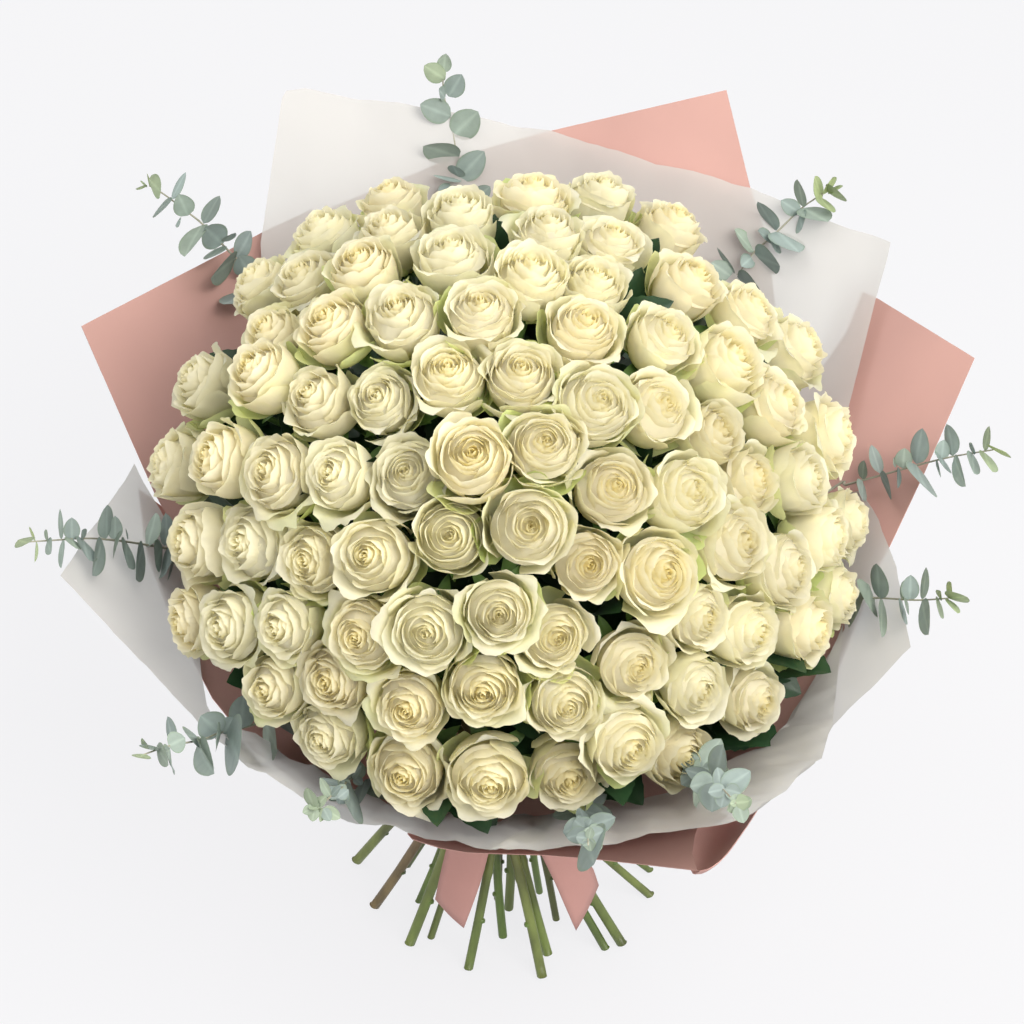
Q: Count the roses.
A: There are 84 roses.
